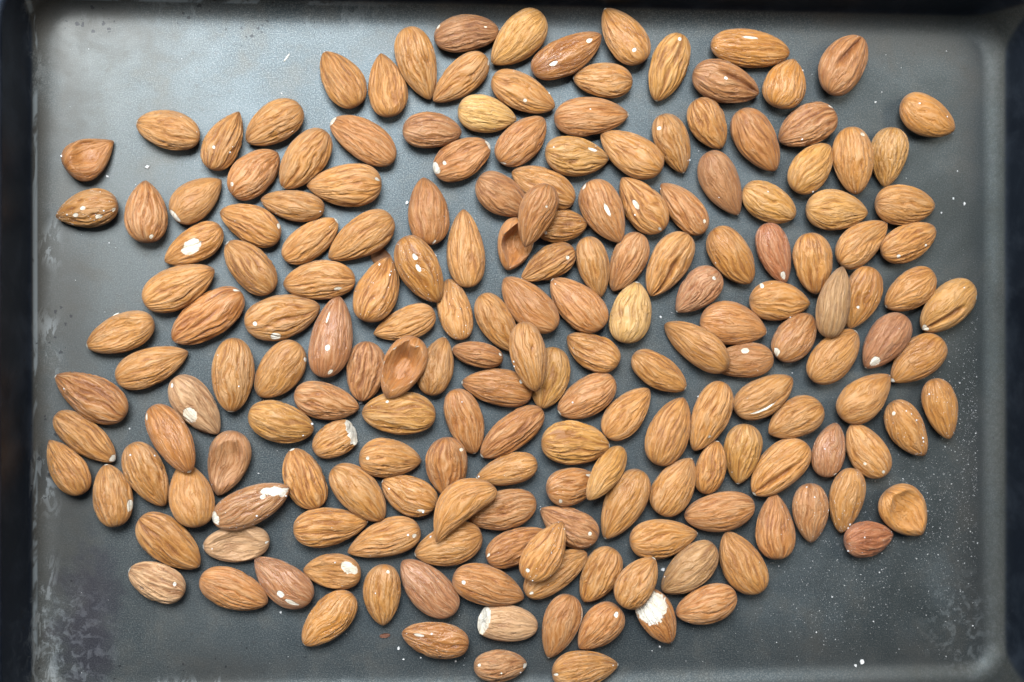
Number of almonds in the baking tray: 188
